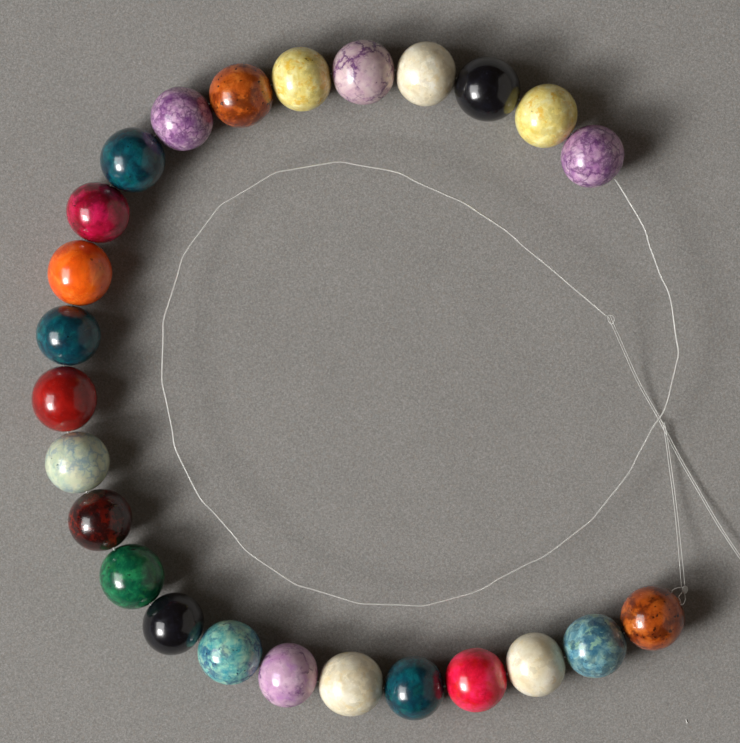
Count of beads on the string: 25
